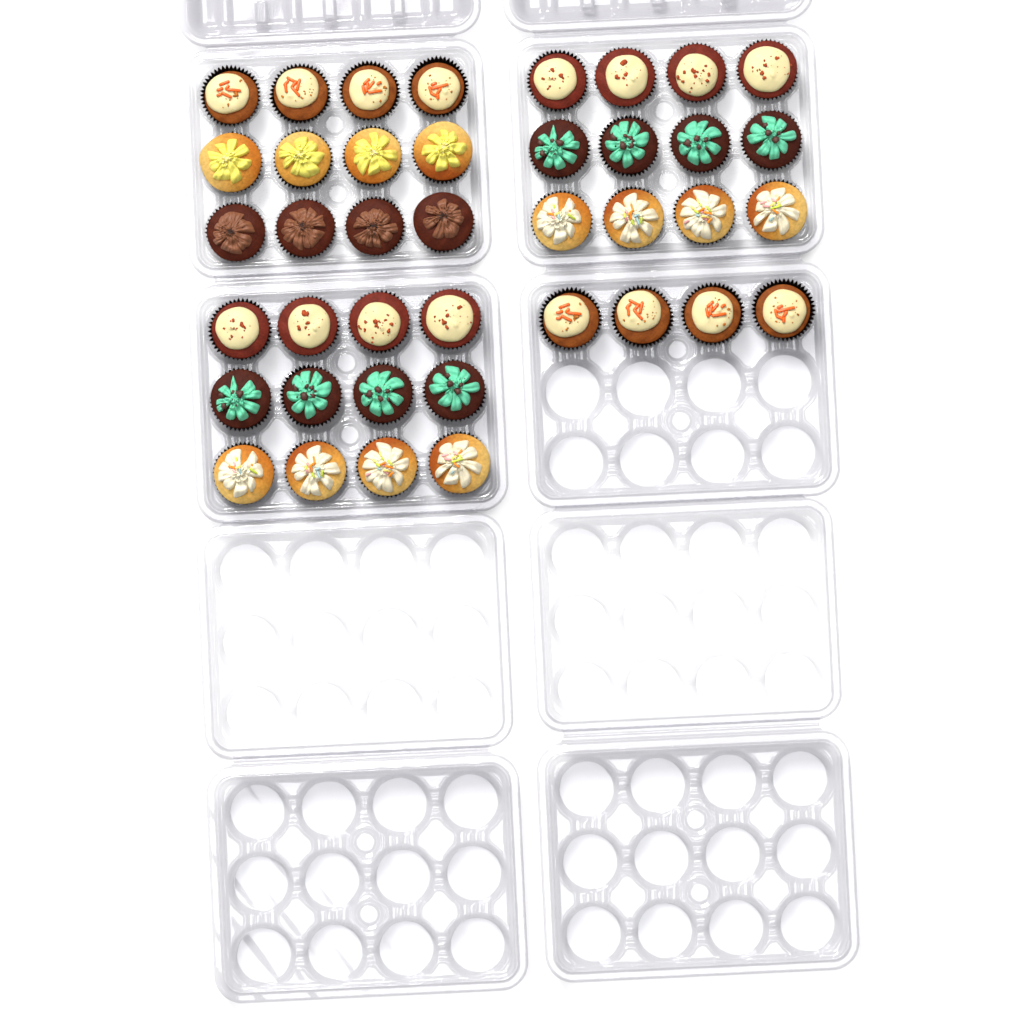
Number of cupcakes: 40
